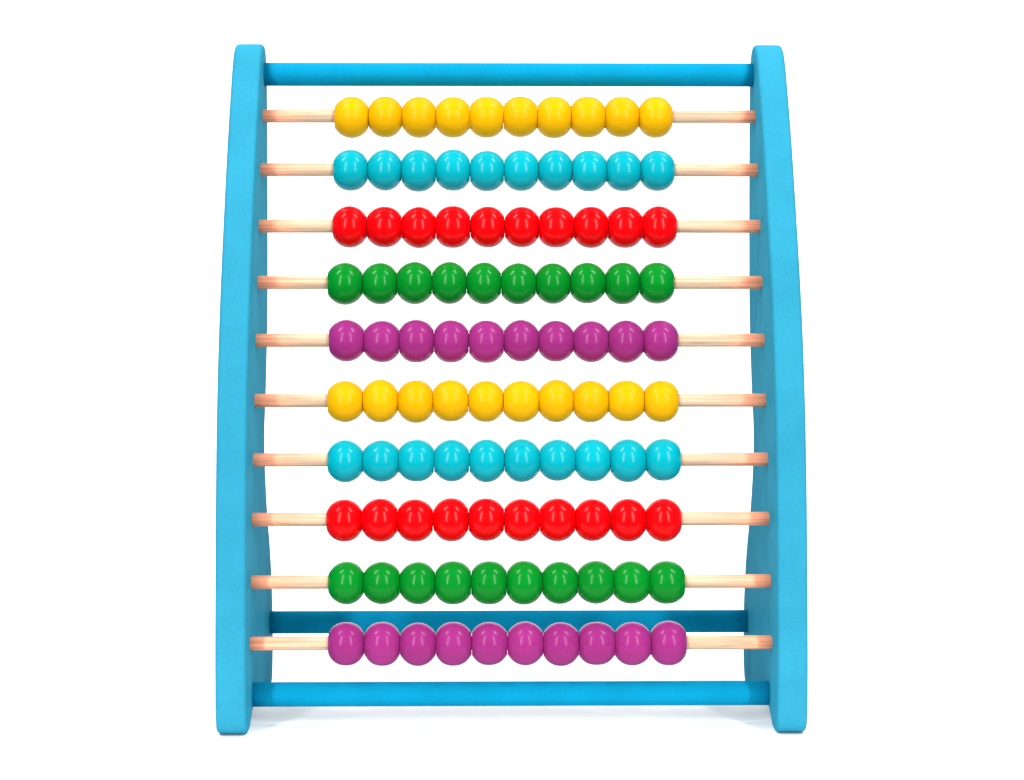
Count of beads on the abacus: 100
